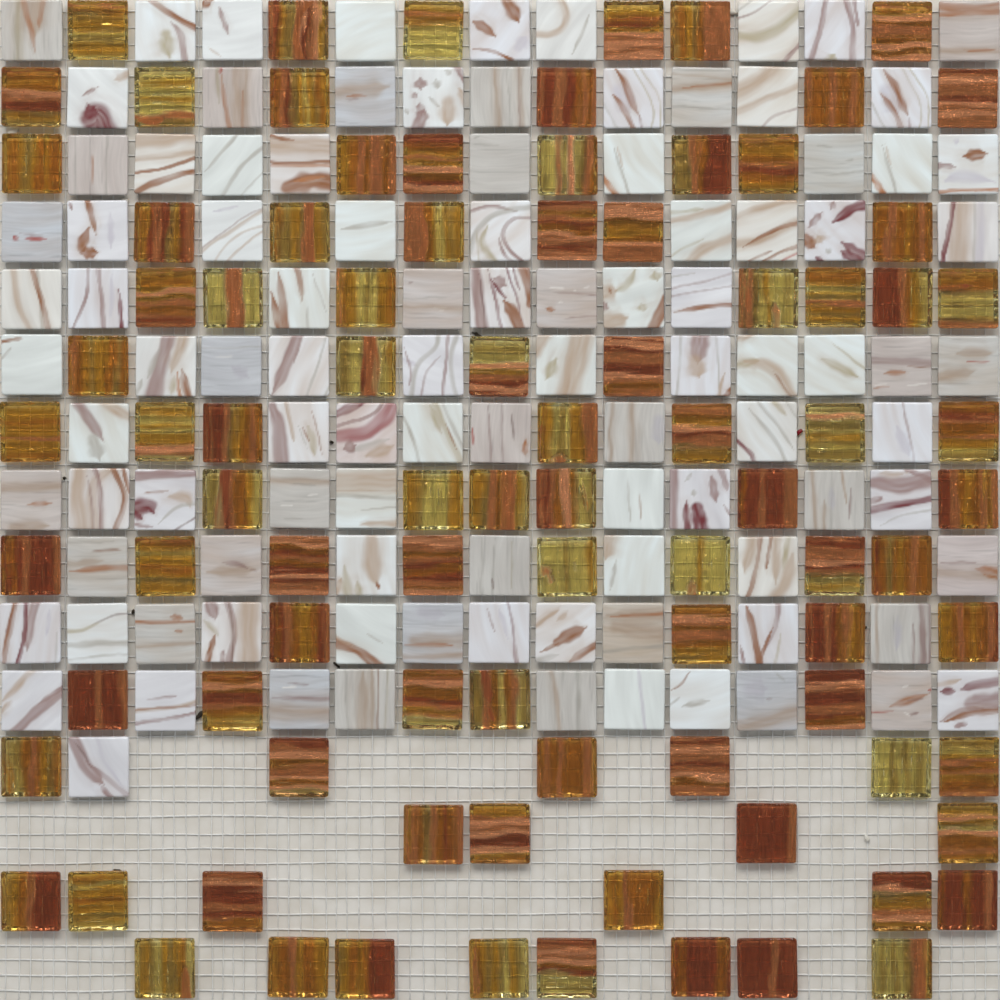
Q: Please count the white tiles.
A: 101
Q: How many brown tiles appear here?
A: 89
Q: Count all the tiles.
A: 190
